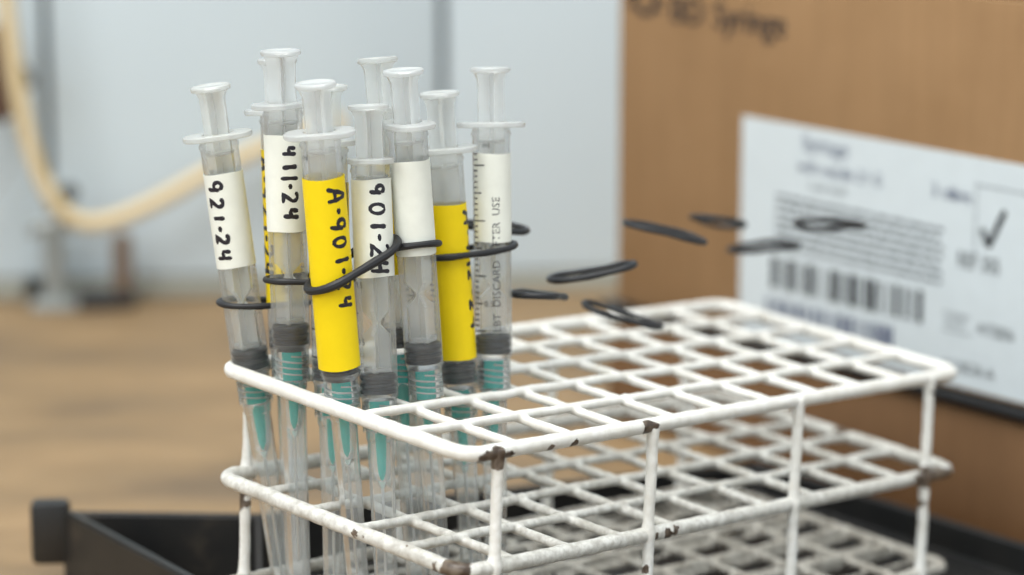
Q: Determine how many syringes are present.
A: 10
